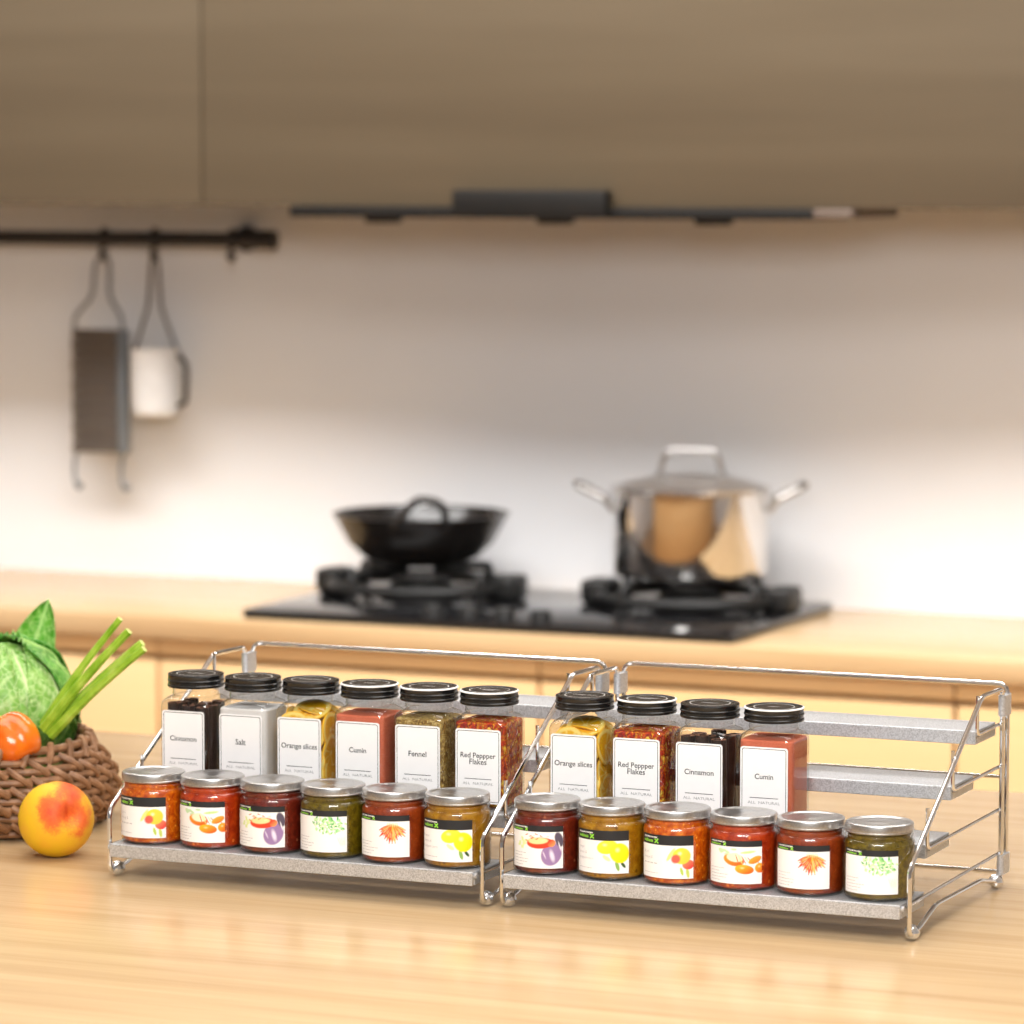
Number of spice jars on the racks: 10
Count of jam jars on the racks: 12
